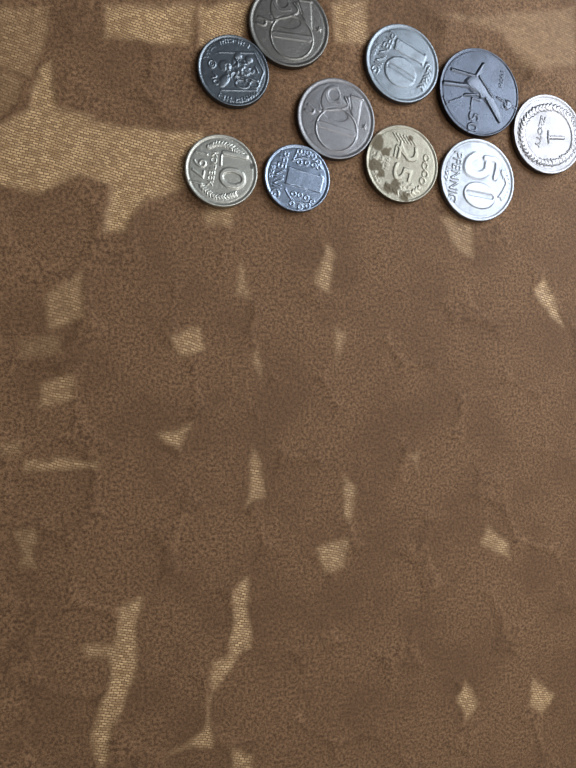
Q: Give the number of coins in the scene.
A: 10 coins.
